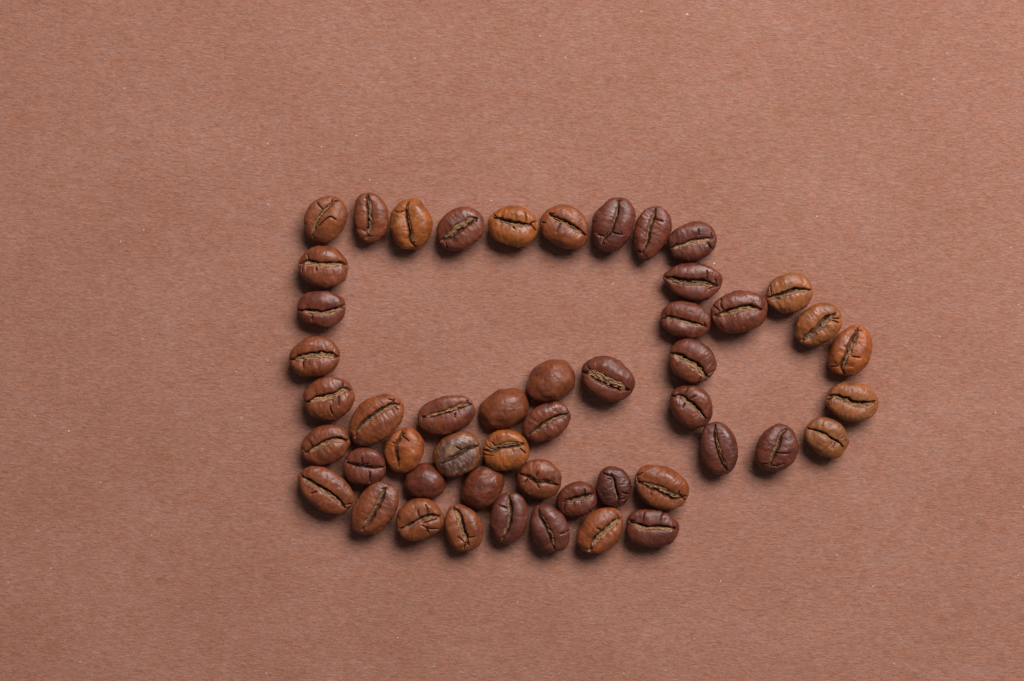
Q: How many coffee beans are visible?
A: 50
